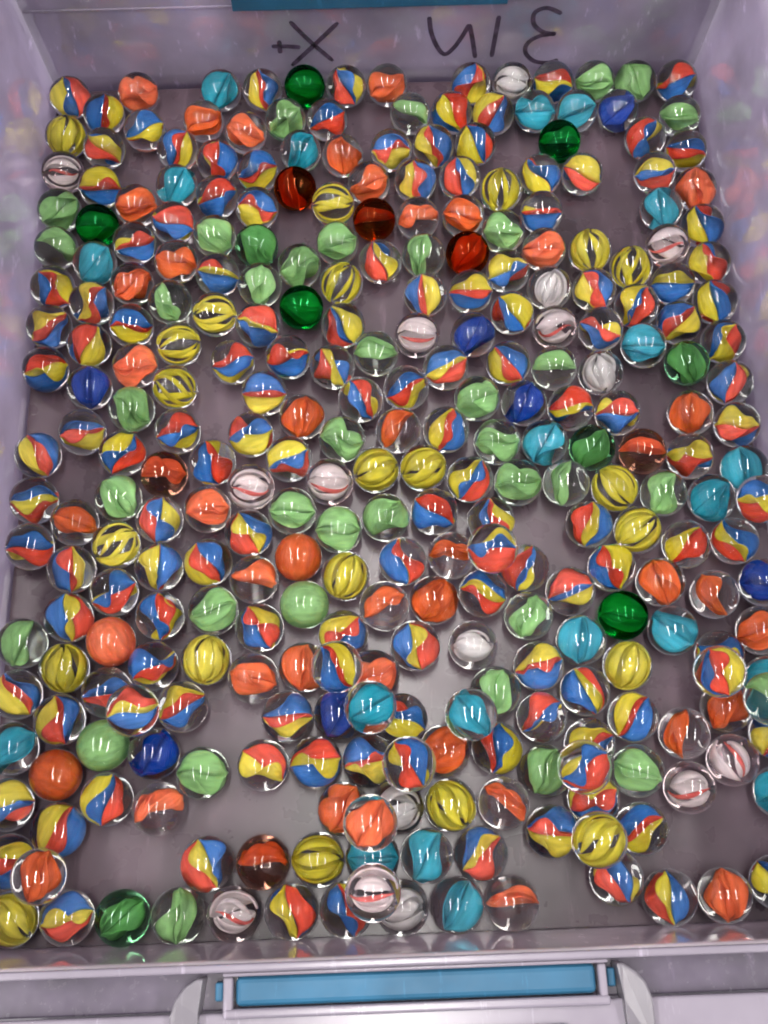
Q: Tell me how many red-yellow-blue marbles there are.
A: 139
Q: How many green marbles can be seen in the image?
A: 47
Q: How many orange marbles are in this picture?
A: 48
